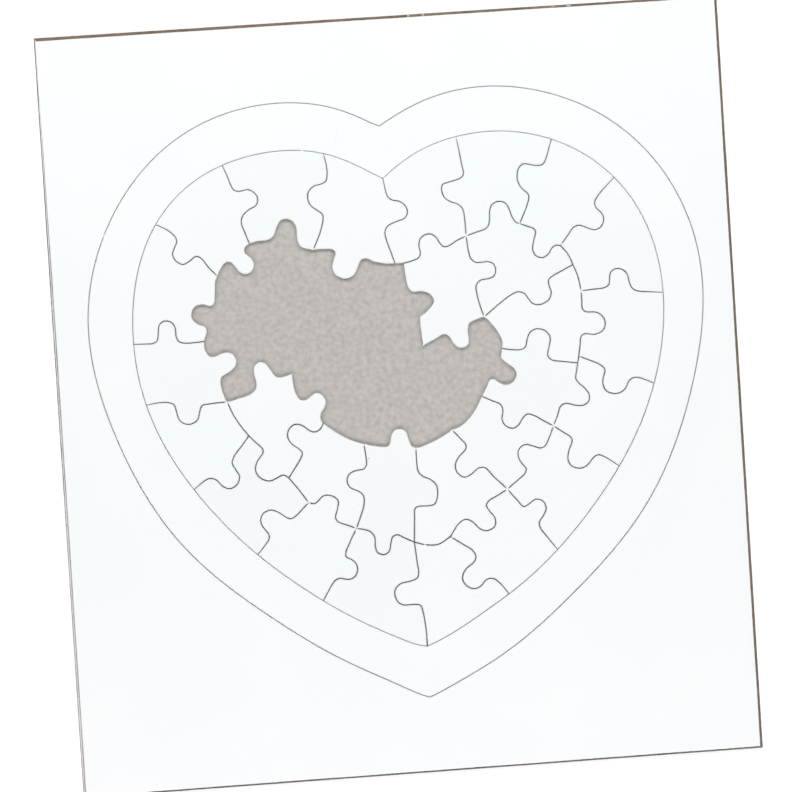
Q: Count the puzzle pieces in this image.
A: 27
